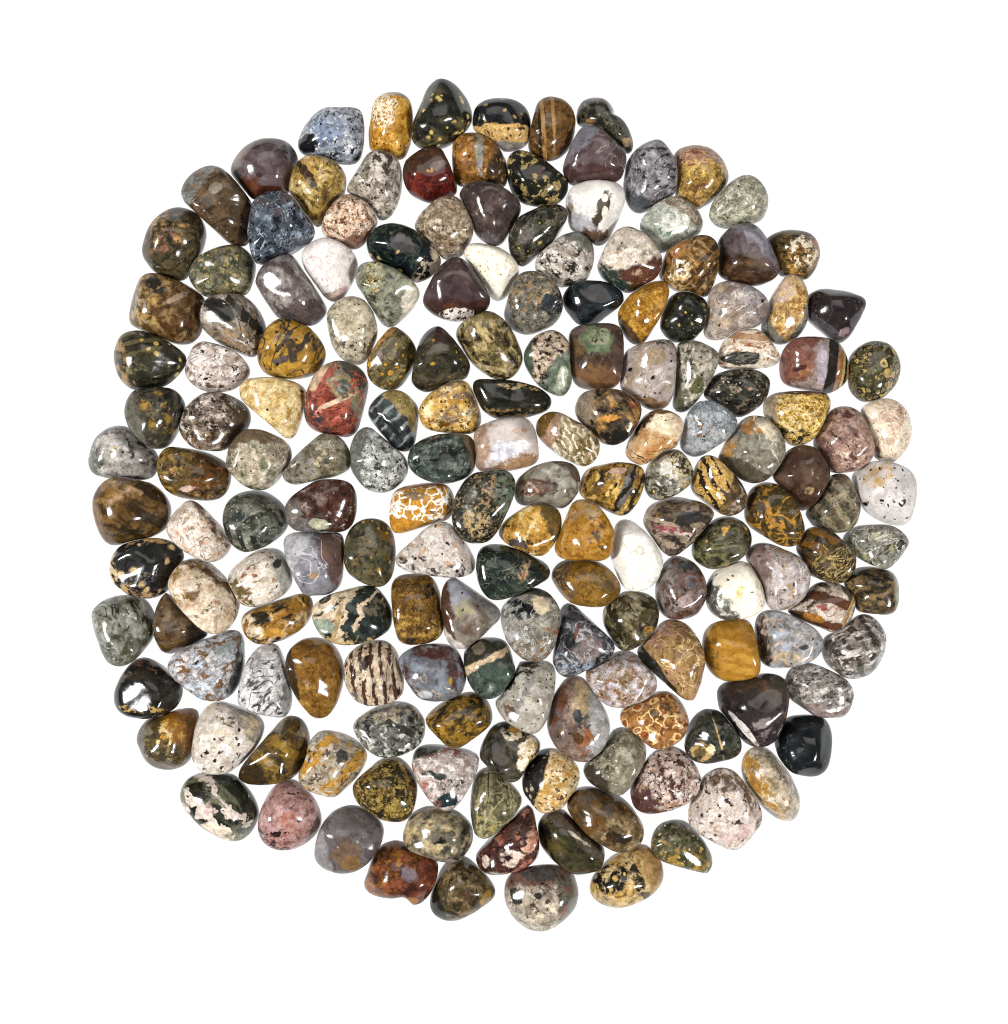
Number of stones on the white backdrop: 172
